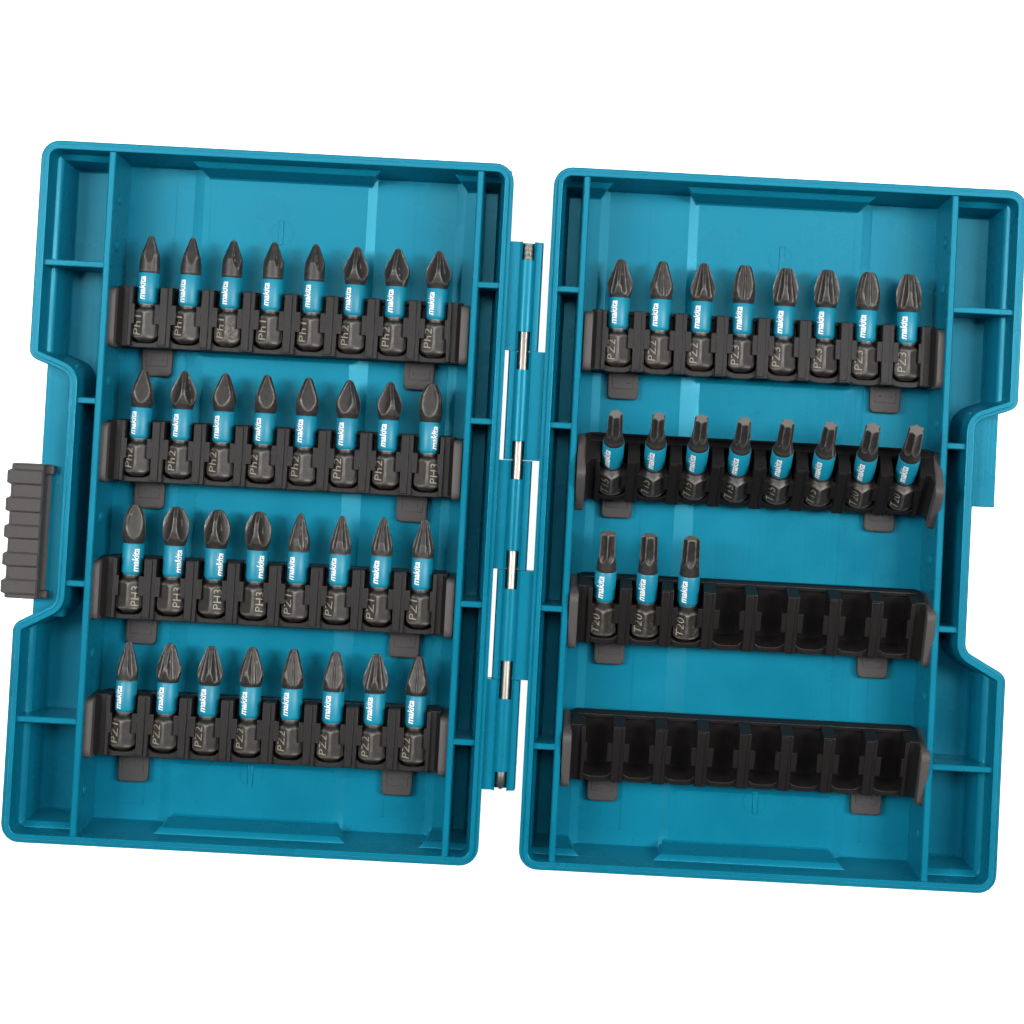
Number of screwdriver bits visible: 51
